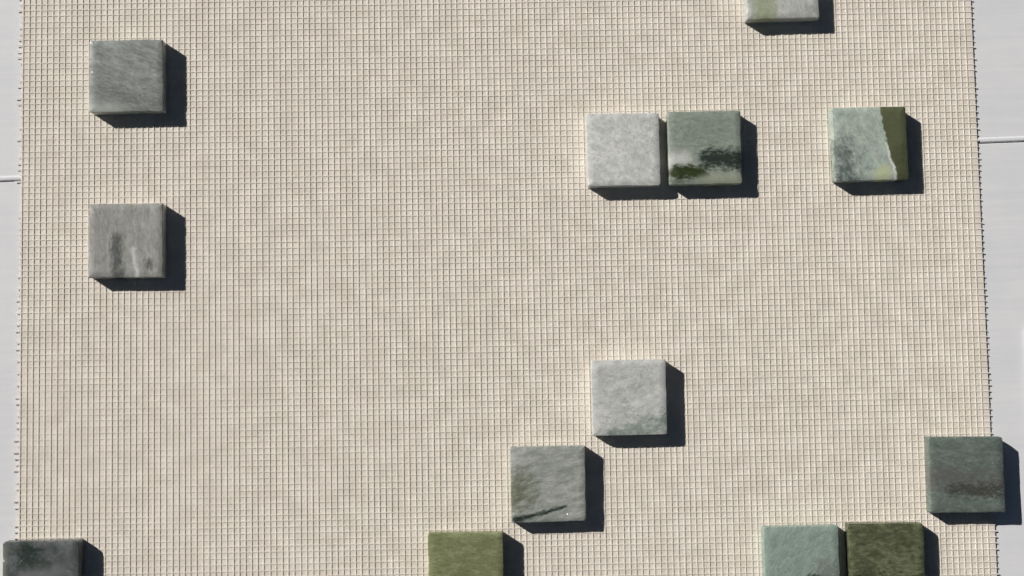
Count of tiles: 13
